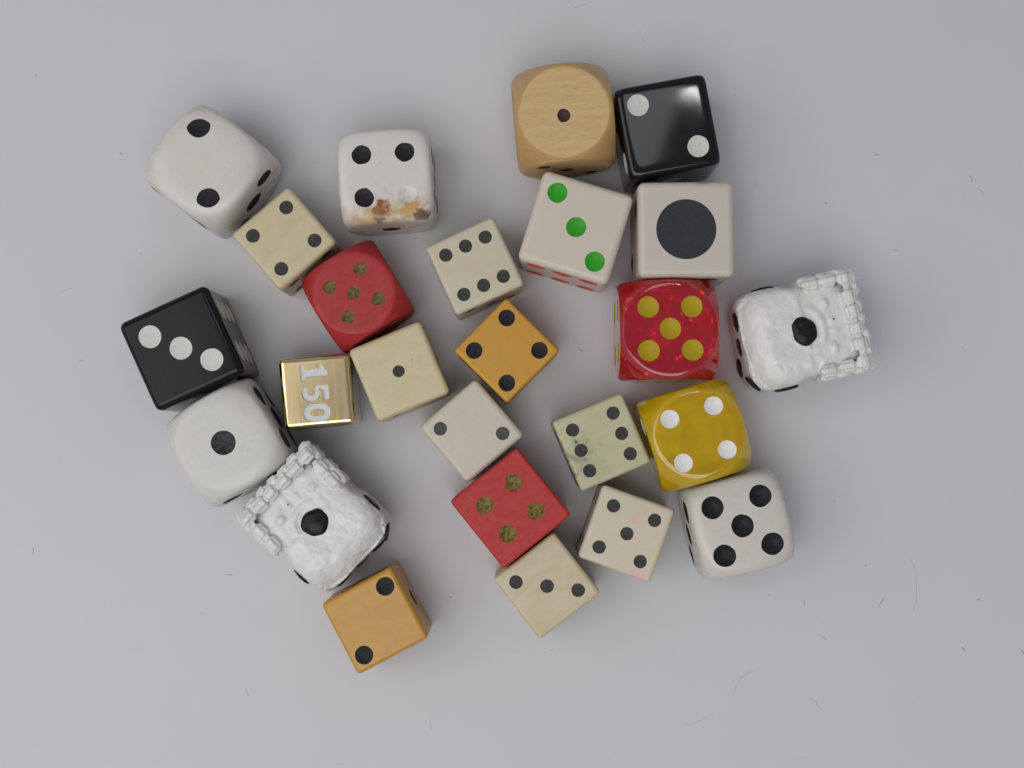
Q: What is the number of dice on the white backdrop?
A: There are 25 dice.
